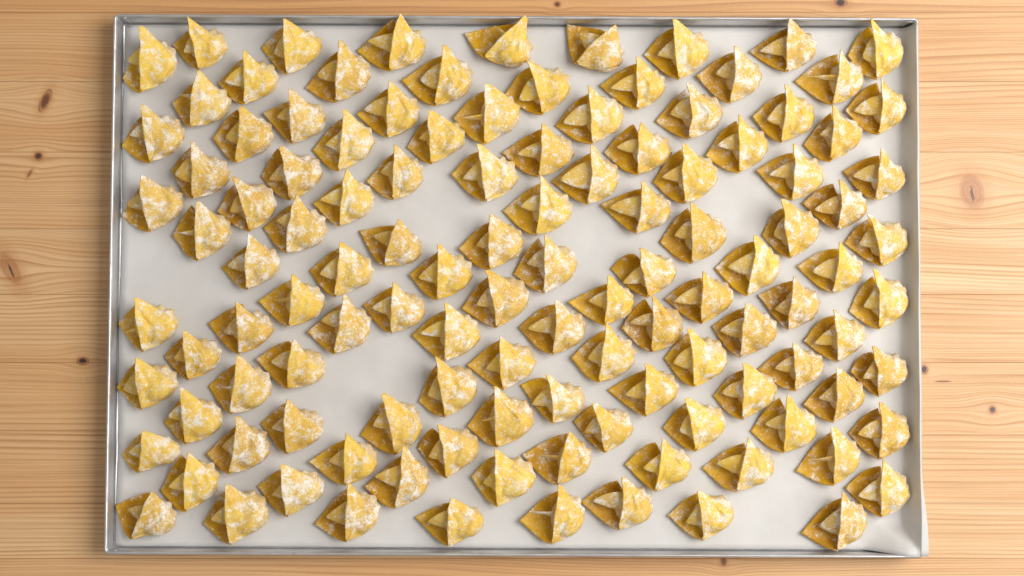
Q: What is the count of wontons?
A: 118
